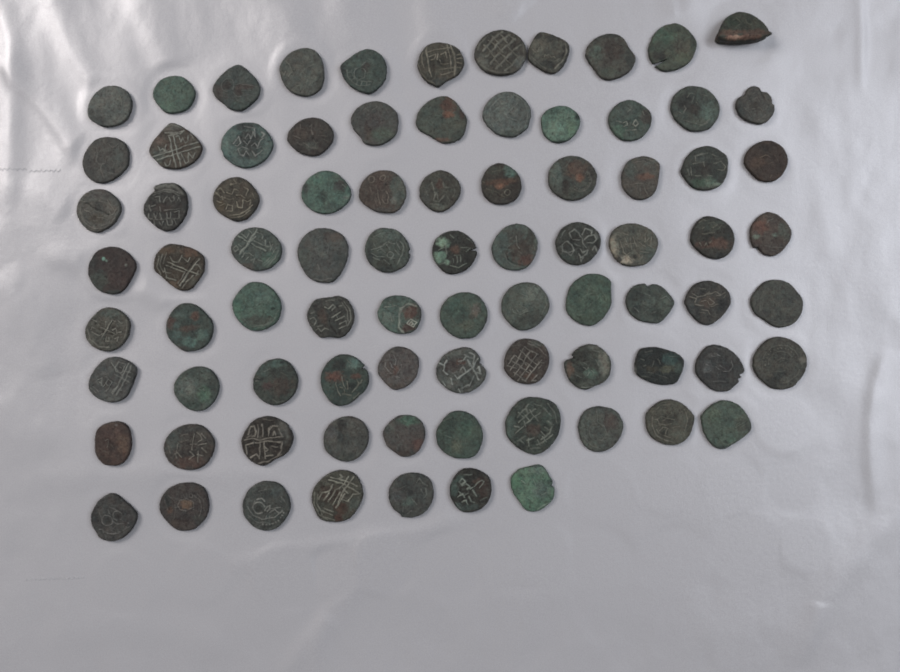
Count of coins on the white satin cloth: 83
